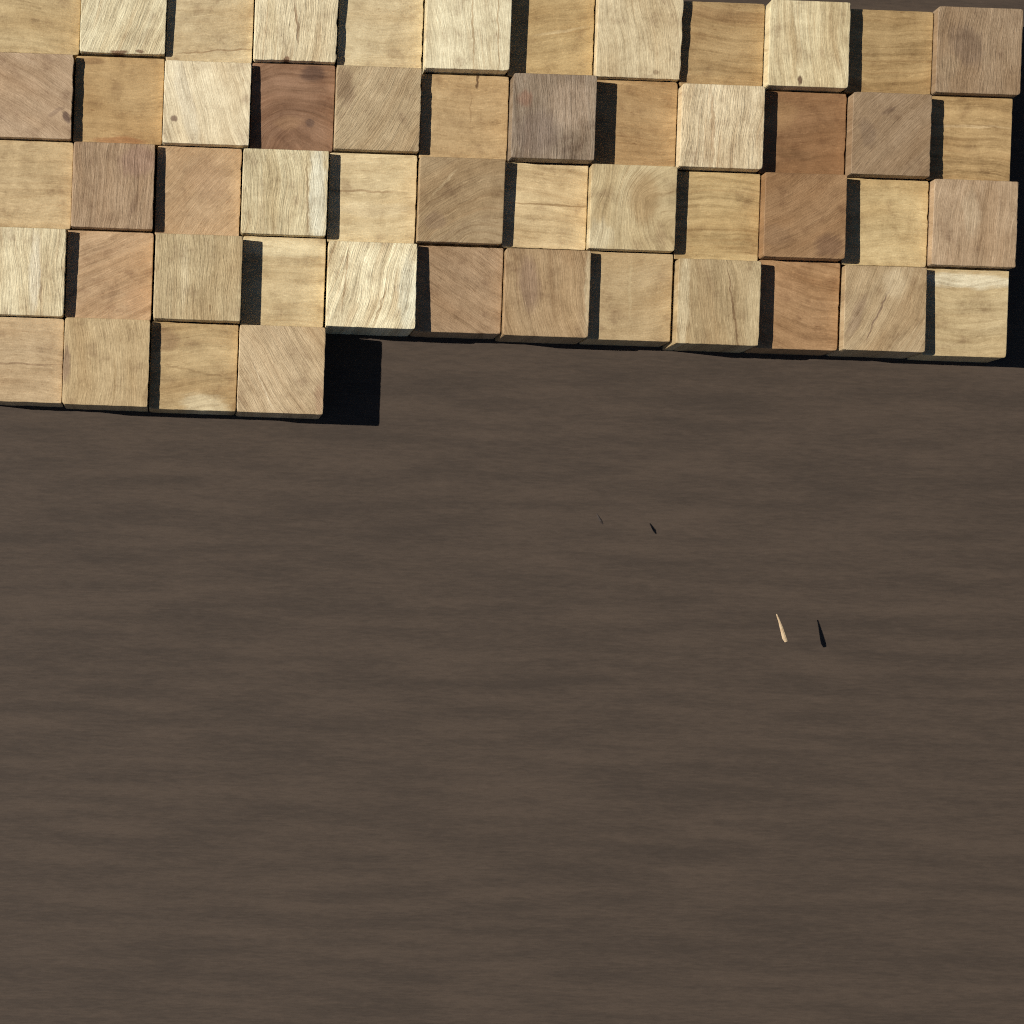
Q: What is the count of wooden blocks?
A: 52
